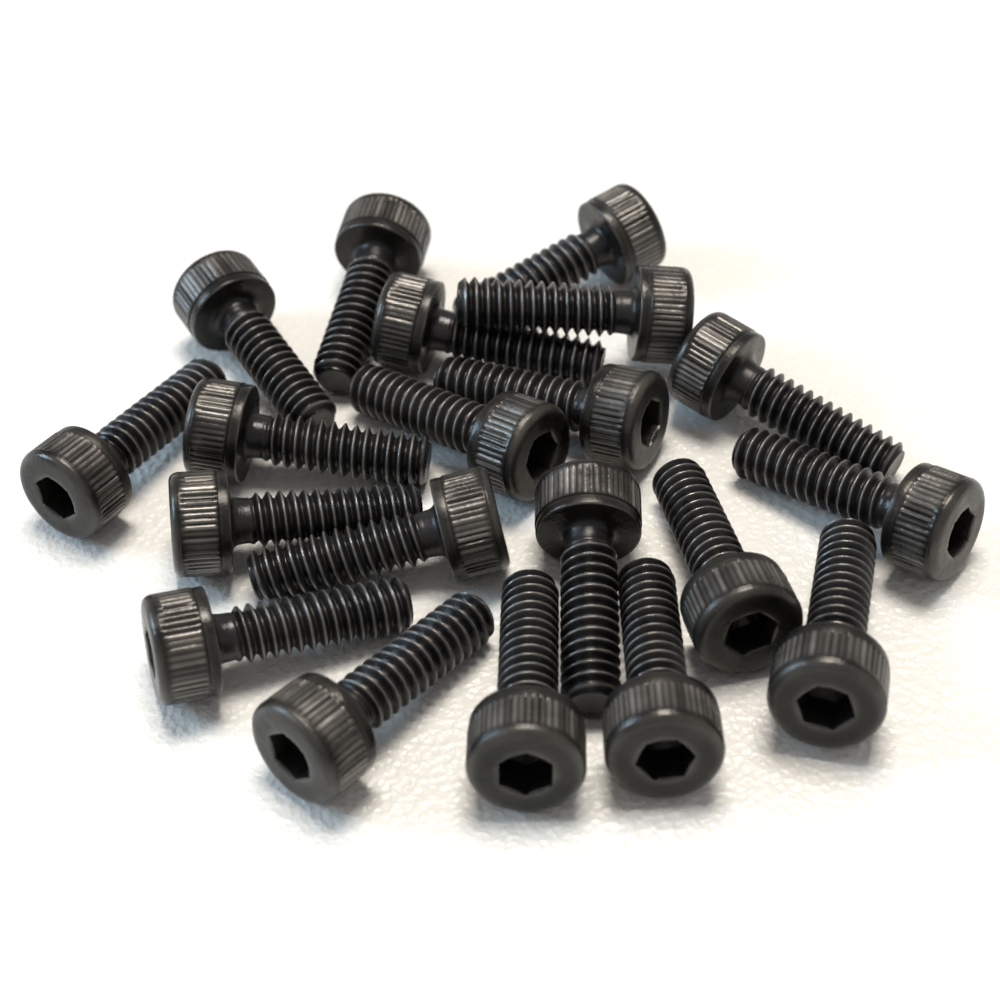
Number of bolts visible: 20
